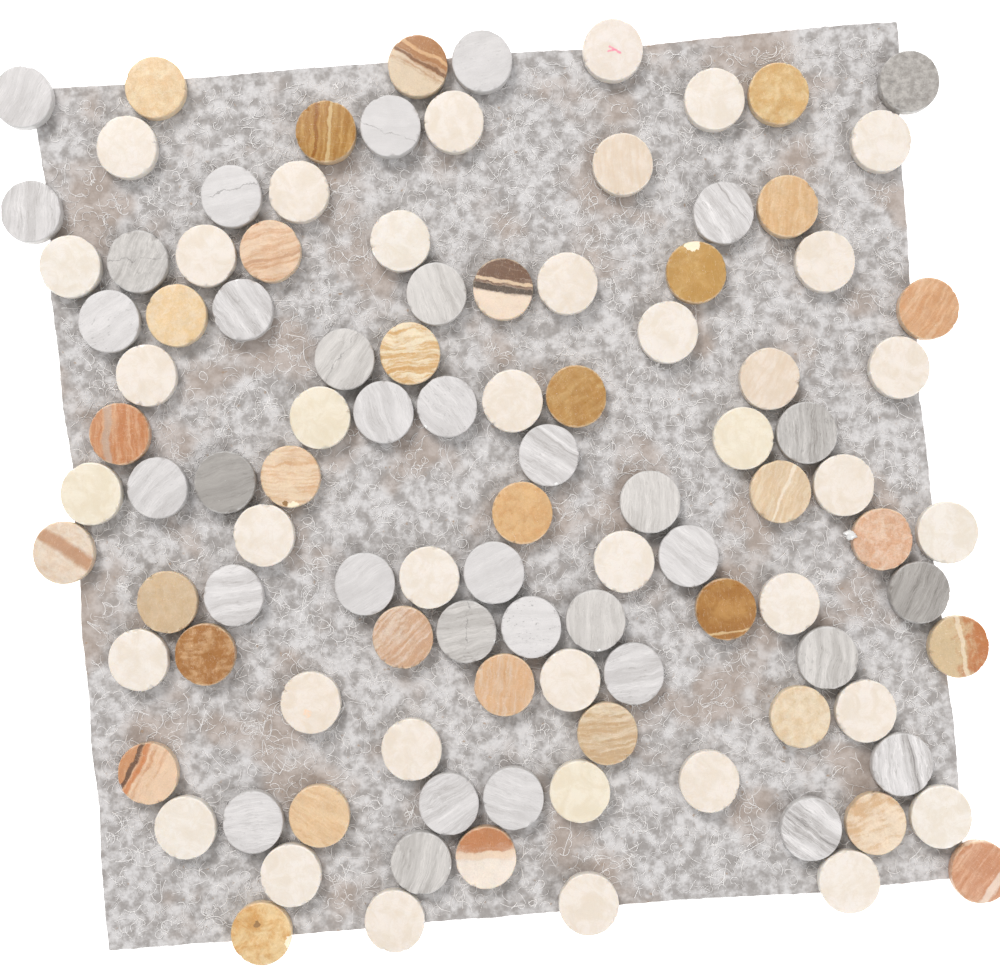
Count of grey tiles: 35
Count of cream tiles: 39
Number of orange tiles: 32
